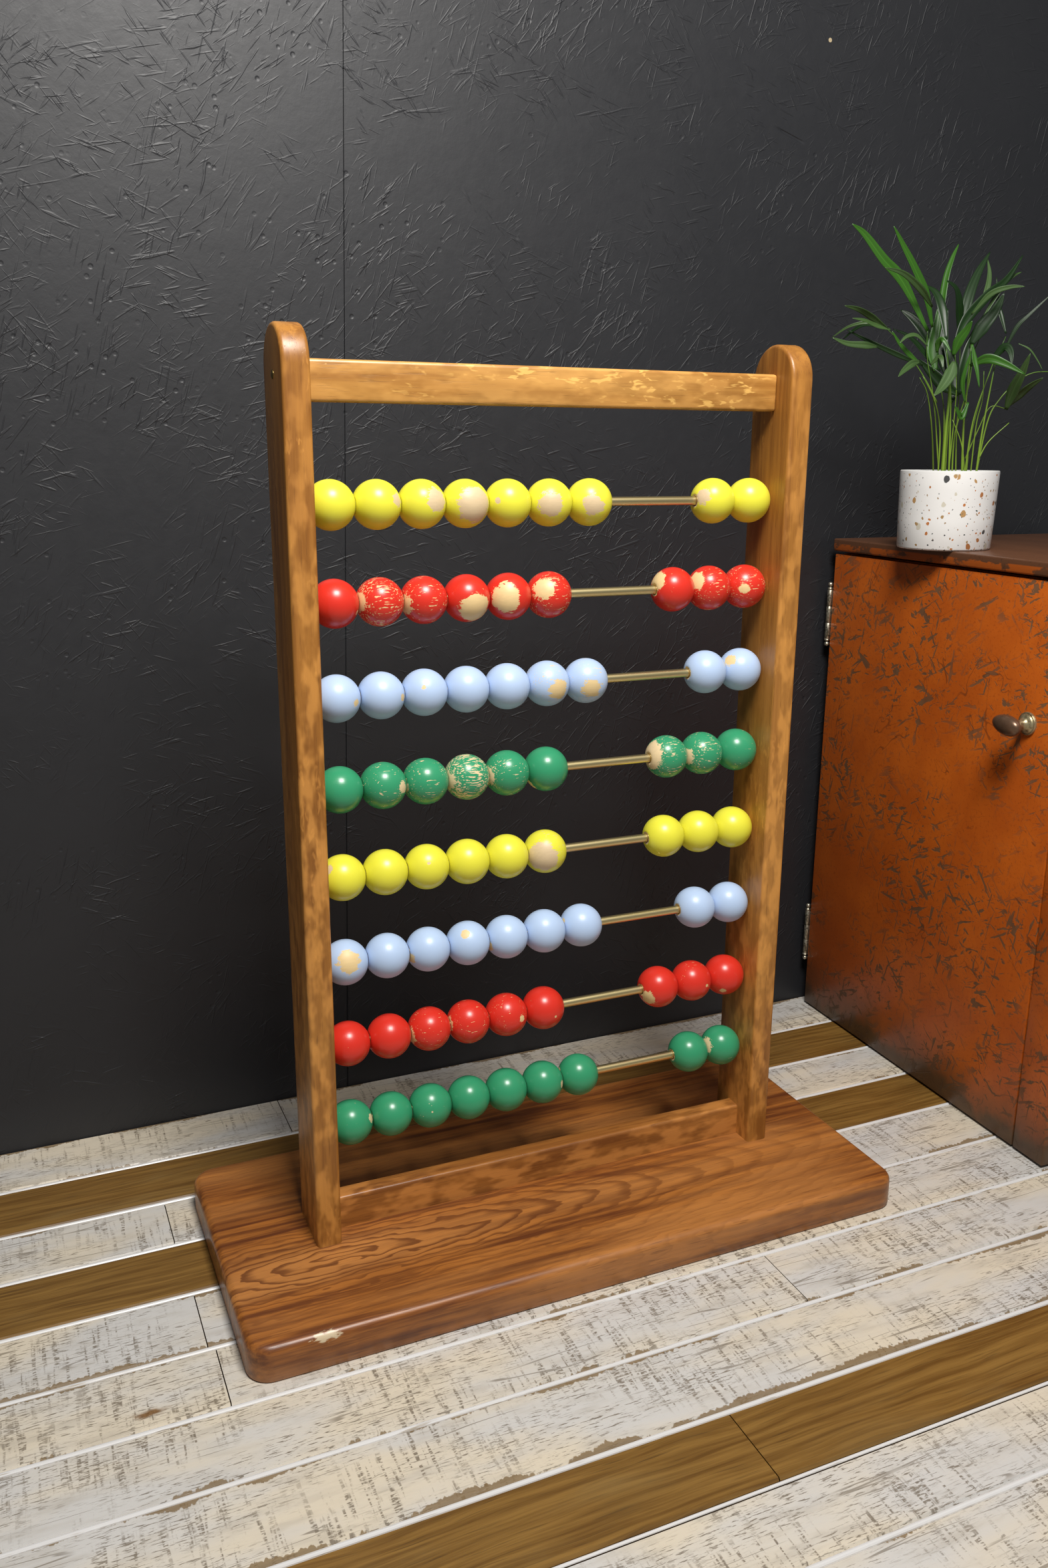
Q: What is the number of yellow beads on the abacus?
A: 18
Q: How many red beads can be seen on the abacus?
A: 18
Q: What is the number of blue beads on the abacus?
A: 18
